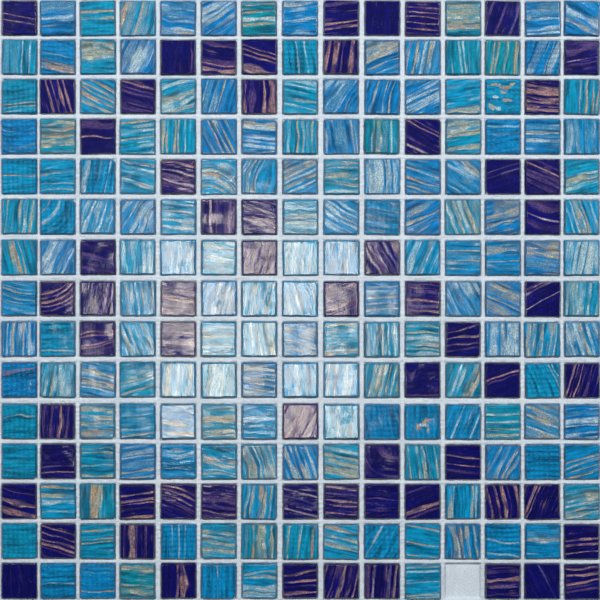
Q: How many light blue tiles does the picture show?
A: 161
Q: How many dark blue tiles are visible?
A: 63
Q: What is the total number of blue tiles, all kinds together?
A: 224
